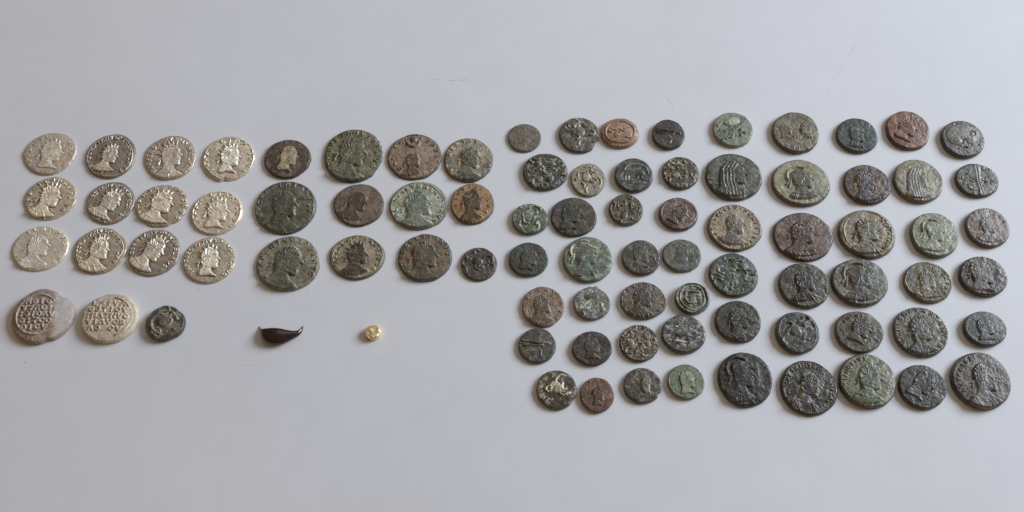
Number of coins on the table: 86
